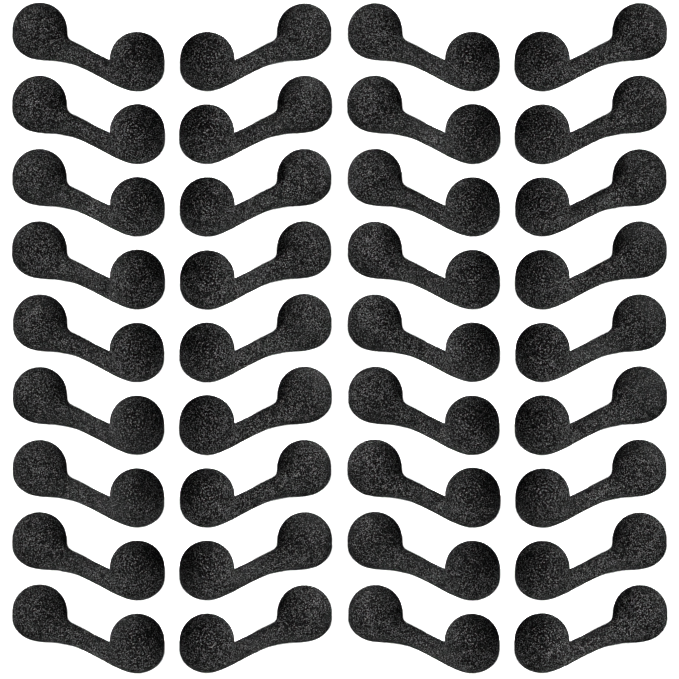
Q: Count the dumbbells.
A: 36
